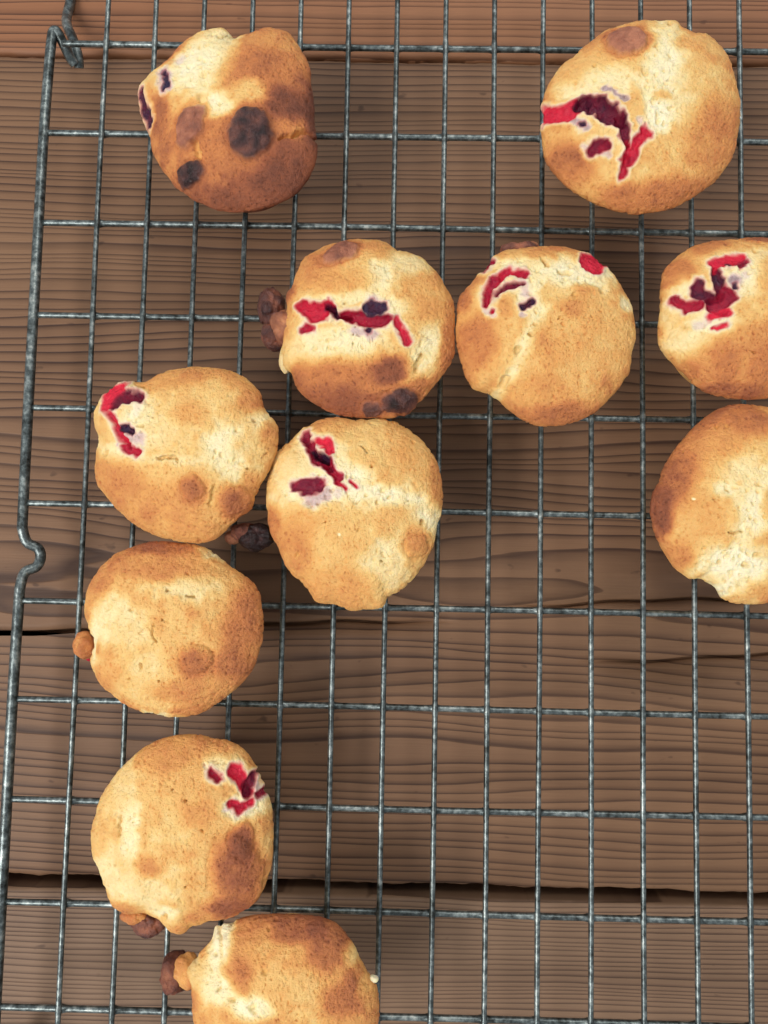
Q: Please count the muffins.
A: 11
